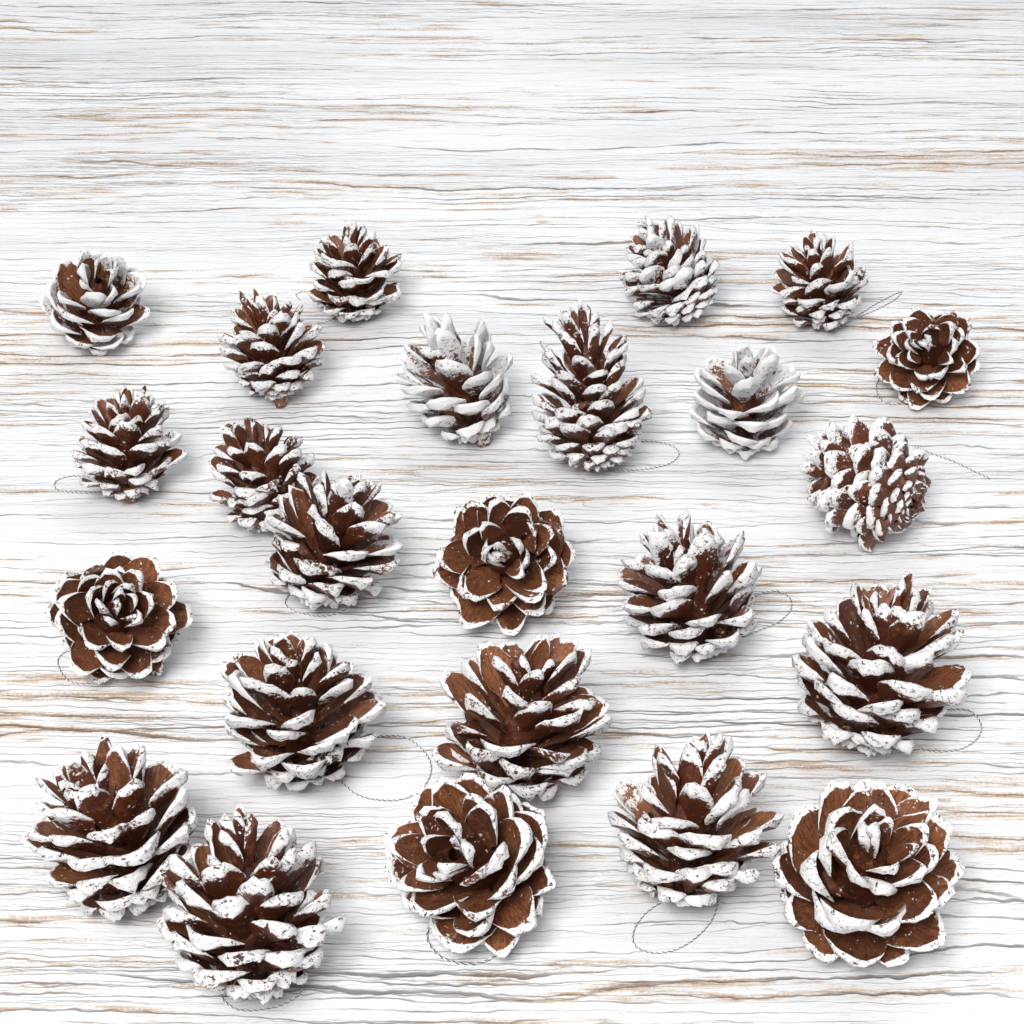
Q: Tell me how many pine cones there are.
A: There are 24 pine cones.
